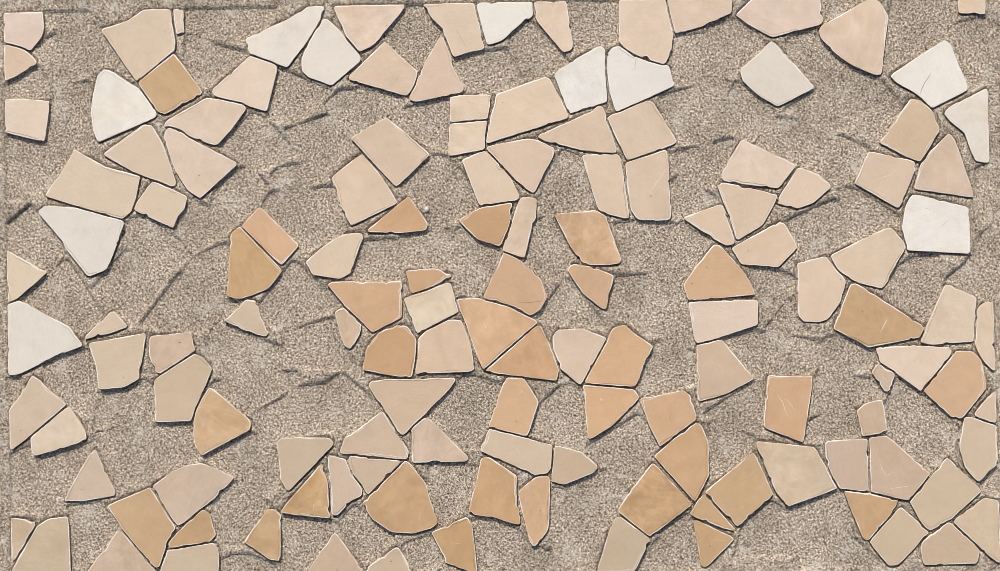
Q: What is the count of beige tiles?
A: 89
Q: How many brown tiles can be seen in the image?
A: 36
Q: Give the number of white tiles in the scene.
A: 12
